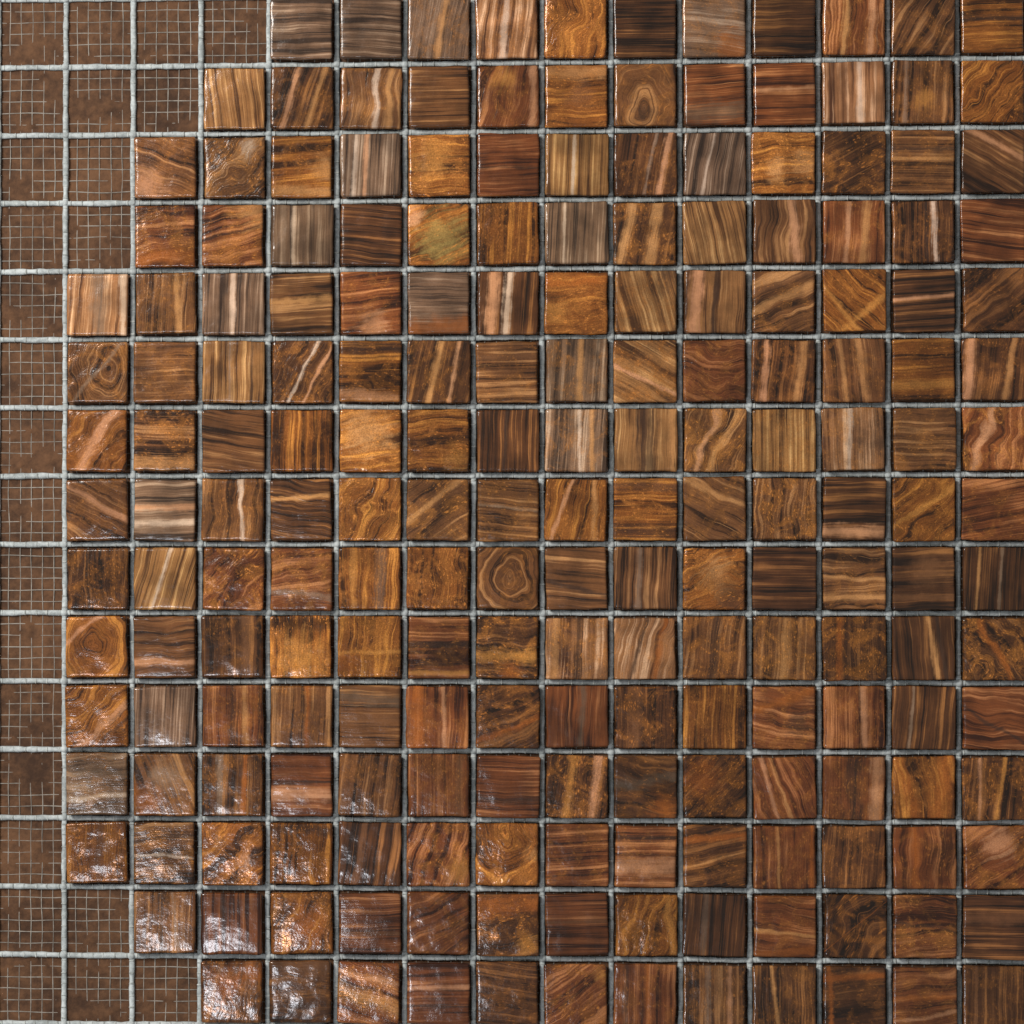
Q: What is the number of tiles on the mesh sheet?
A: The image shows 200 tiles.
